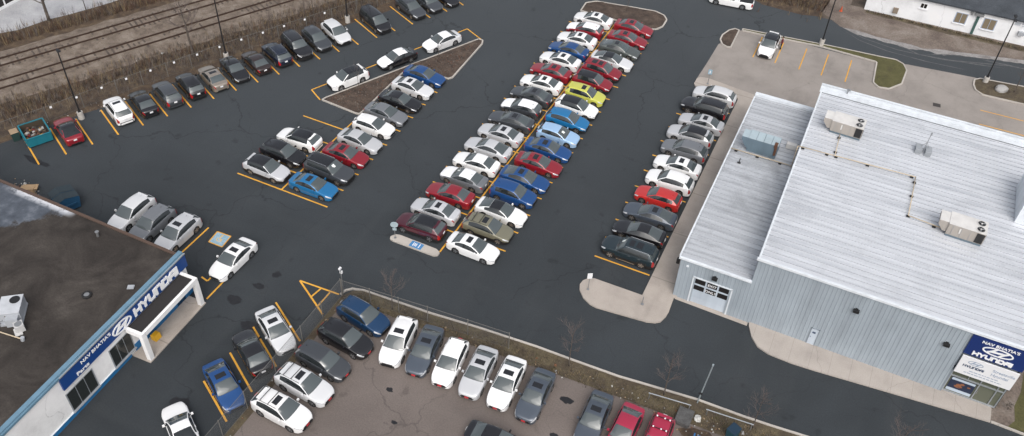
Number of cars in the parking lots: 100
